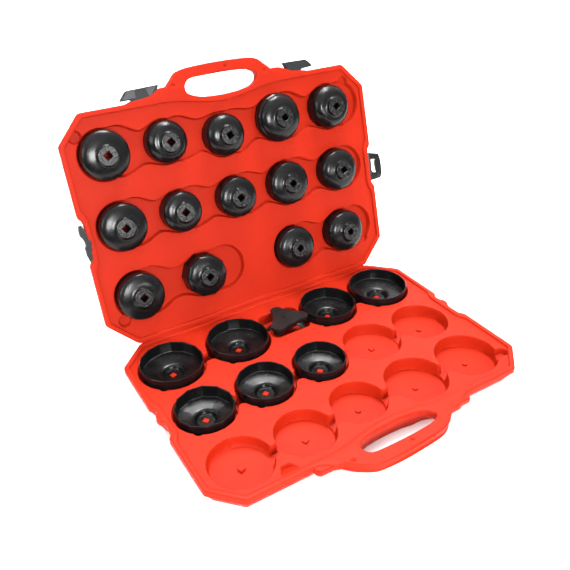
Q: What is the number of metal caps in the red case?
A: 21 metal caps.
